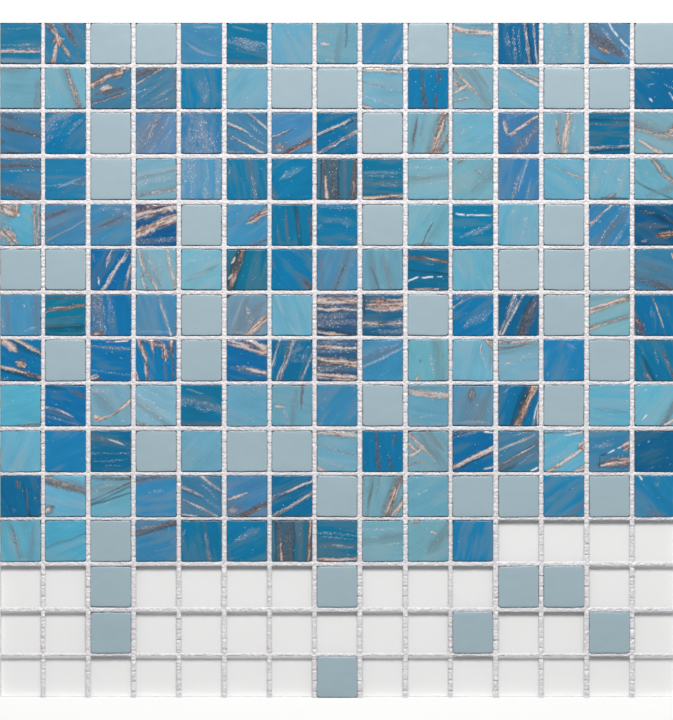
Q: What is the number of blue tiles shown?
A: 141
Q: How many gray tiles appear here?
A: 43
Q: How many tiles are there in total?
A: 184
